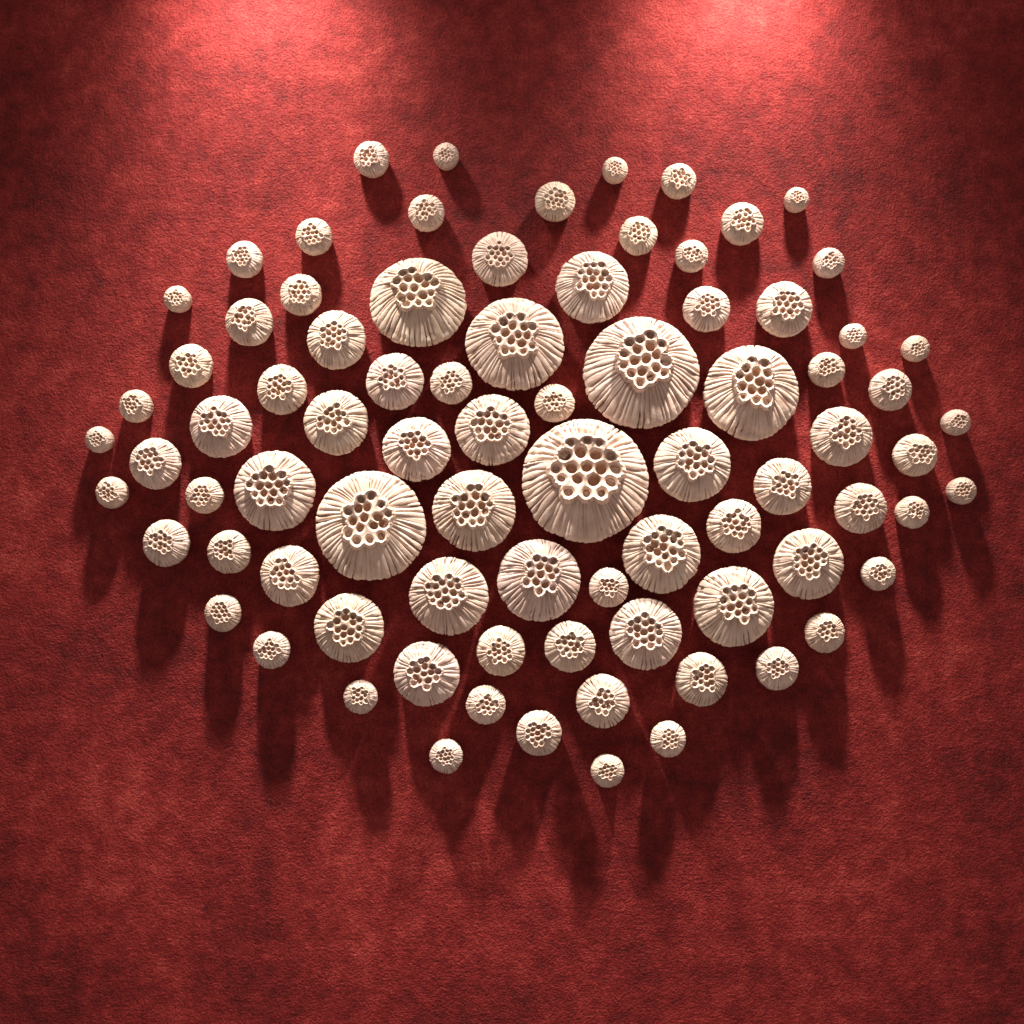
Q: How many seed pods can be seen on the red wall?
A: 83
